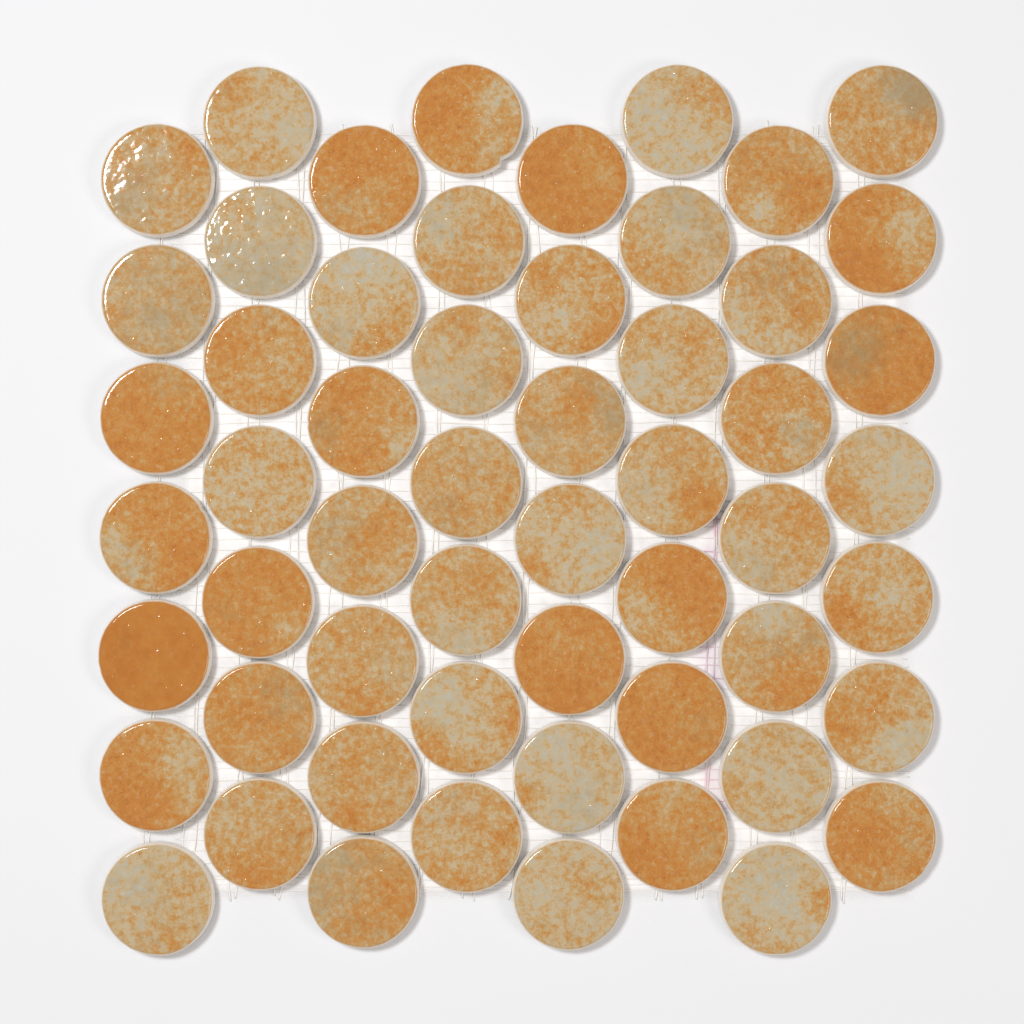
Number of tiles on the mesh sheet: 56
